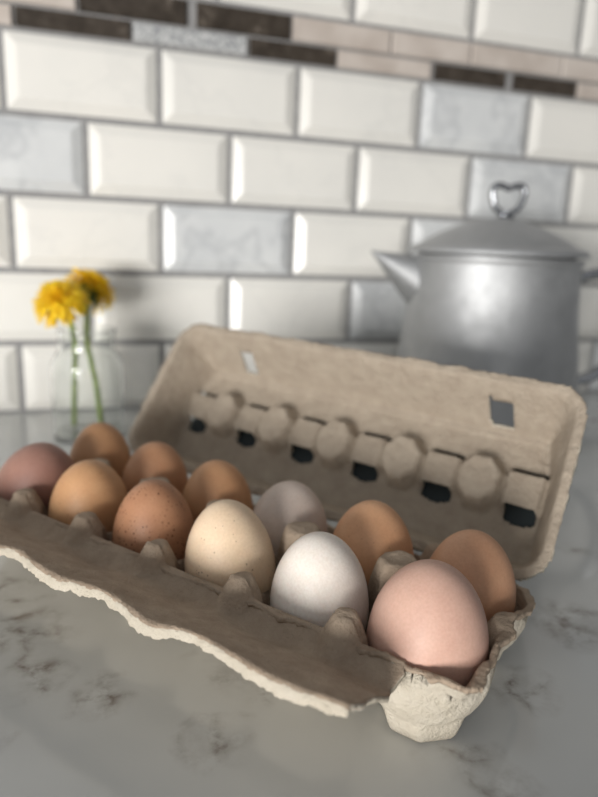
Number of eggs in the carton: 12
